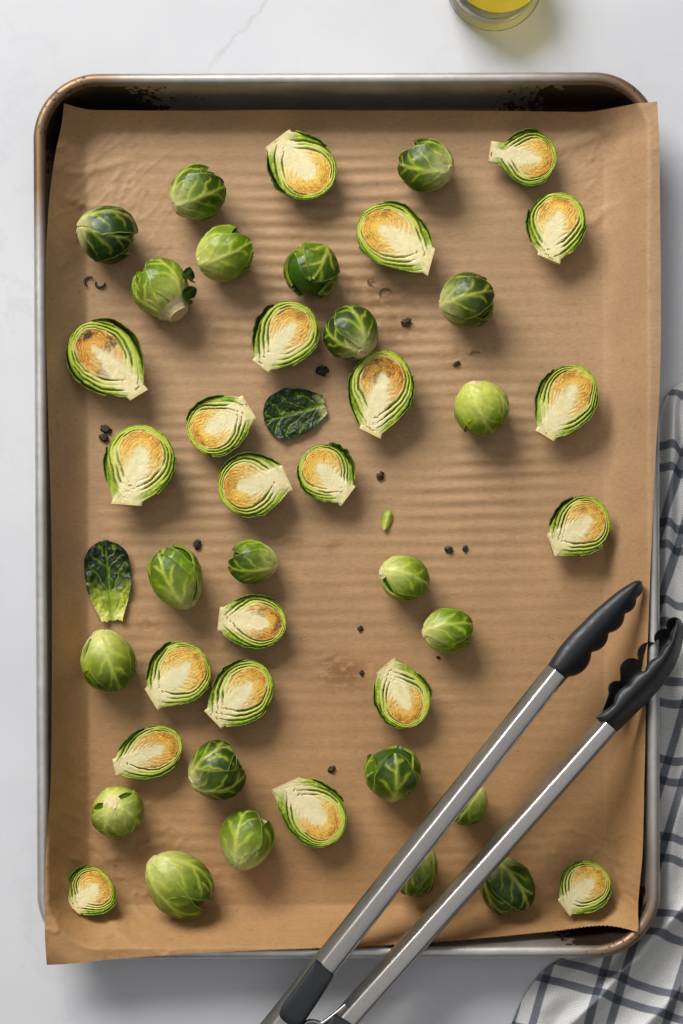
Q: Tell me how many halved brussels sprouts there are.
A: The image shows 21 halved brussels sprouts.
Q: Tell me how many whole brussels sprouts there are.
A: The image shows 22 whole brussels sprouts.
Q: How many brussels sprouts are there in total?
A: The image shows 43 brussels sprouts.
